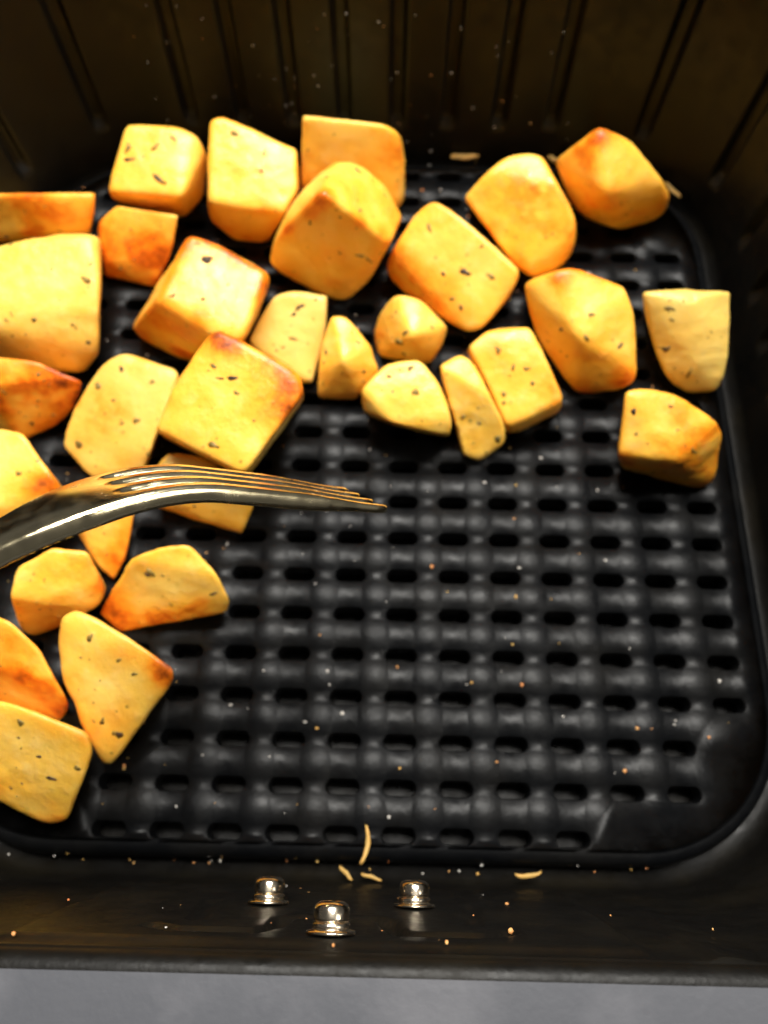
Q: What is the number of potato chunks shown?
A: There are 31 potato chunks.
